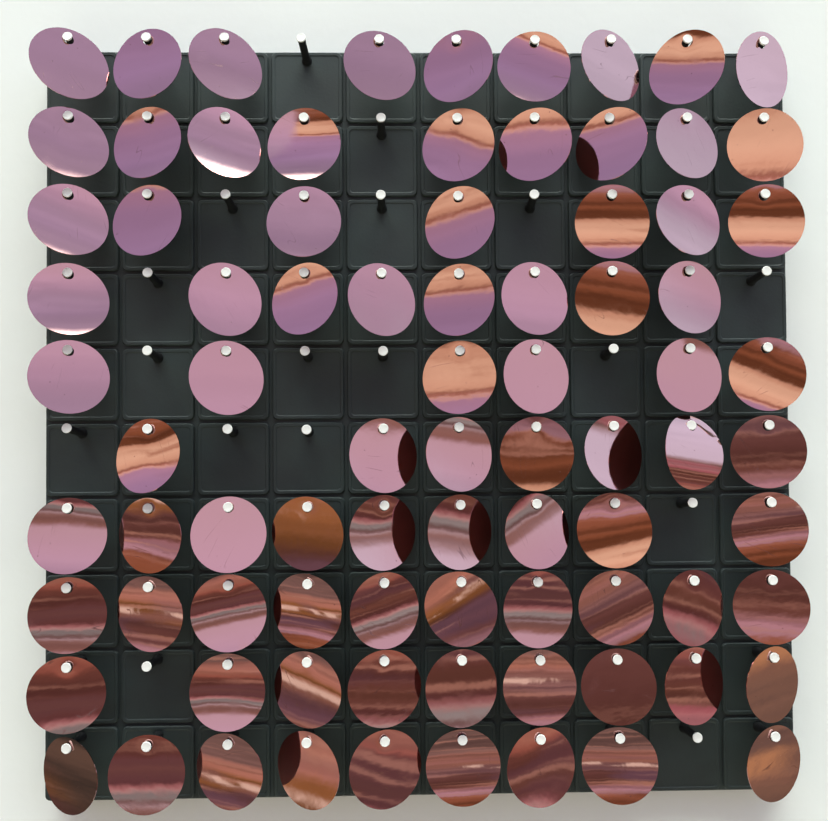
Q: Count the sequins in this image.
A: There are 83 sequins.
